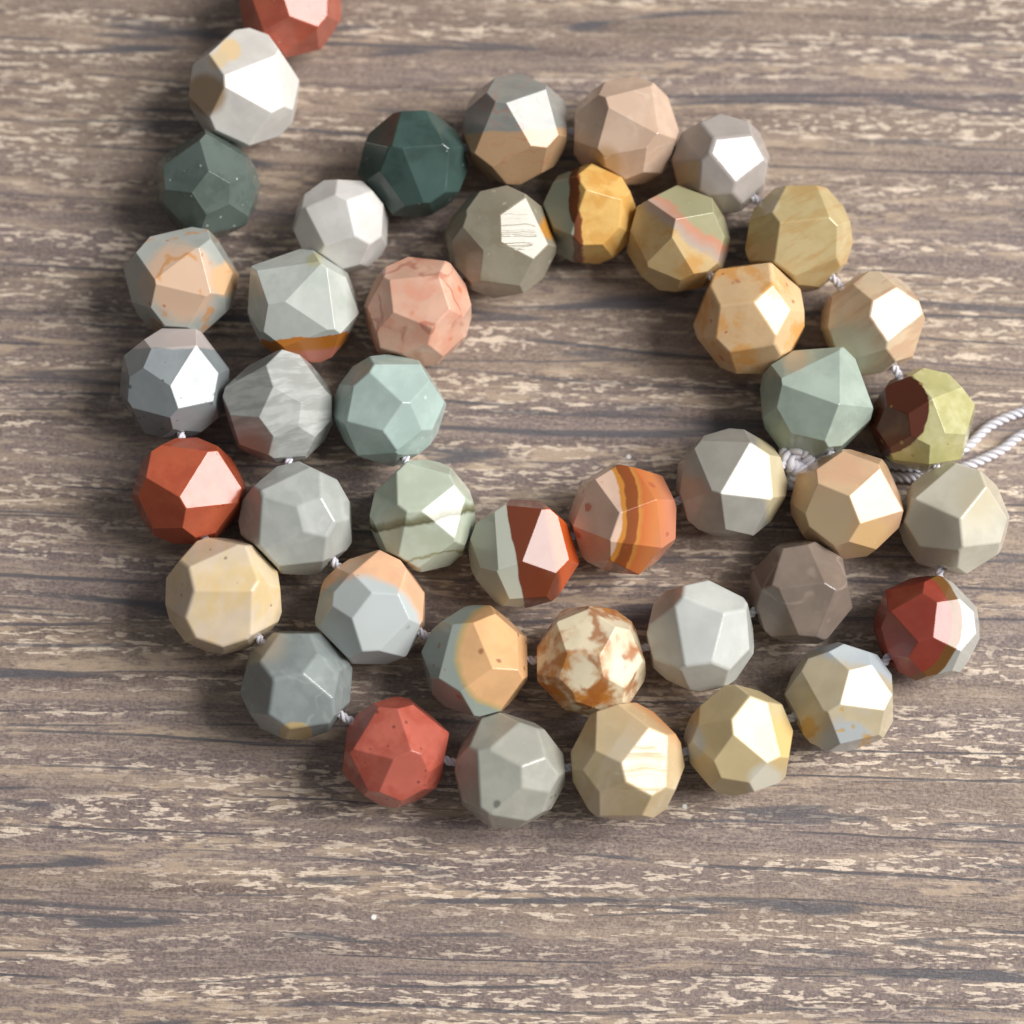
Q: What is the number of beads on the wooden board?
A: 43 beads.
